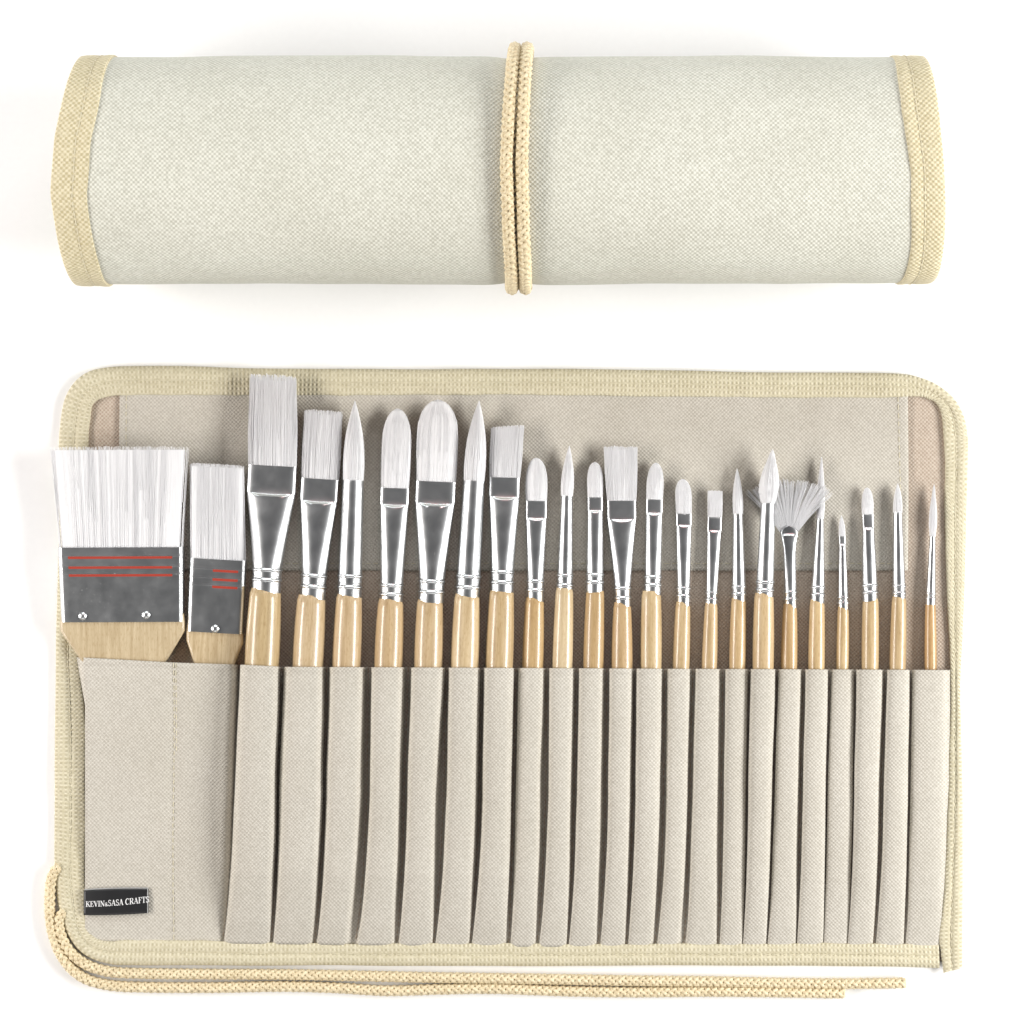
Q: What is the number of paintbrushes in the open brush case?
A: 24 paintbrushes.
